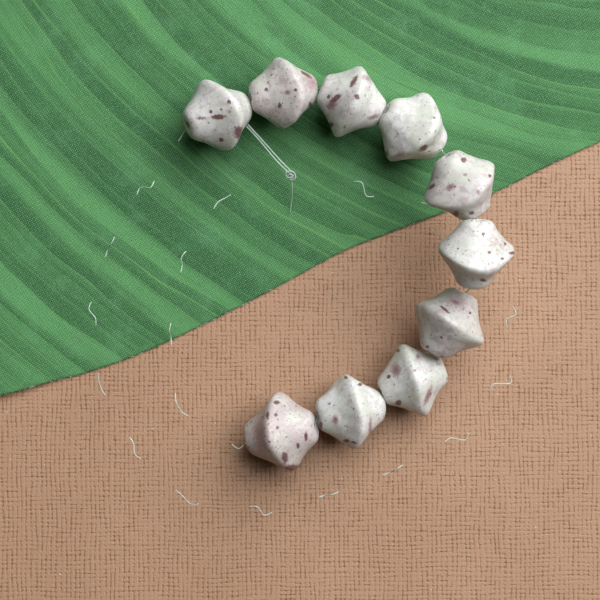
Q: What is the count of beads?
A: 10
